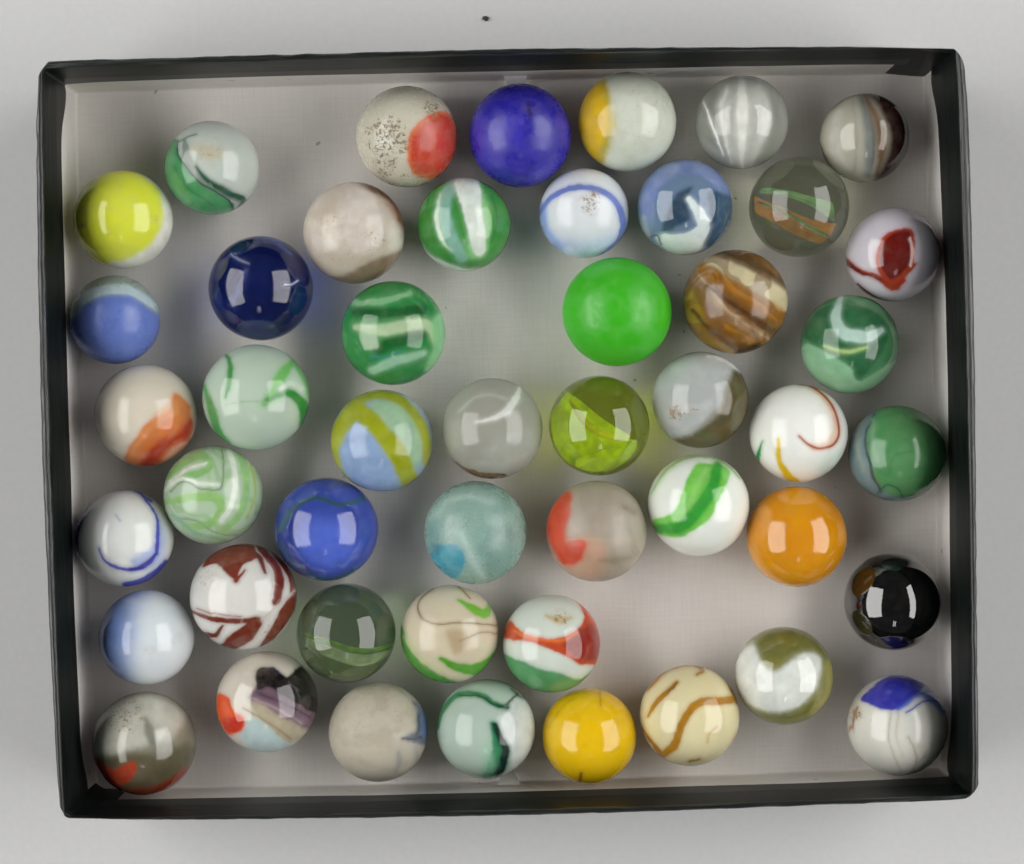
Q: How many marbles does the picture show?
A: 48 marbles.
